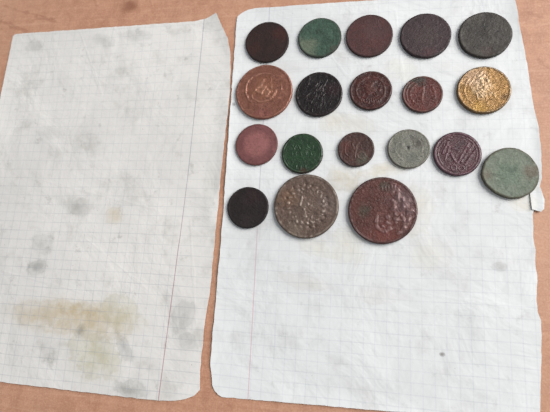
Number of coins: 19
